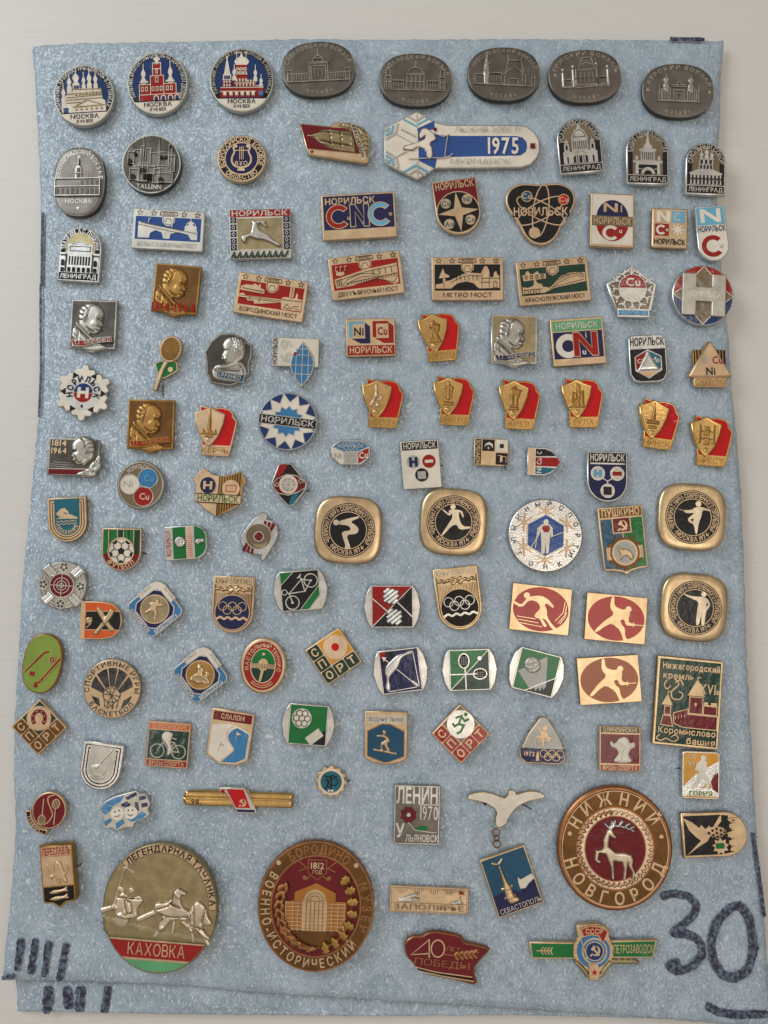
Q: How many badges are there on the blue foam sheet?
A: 114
